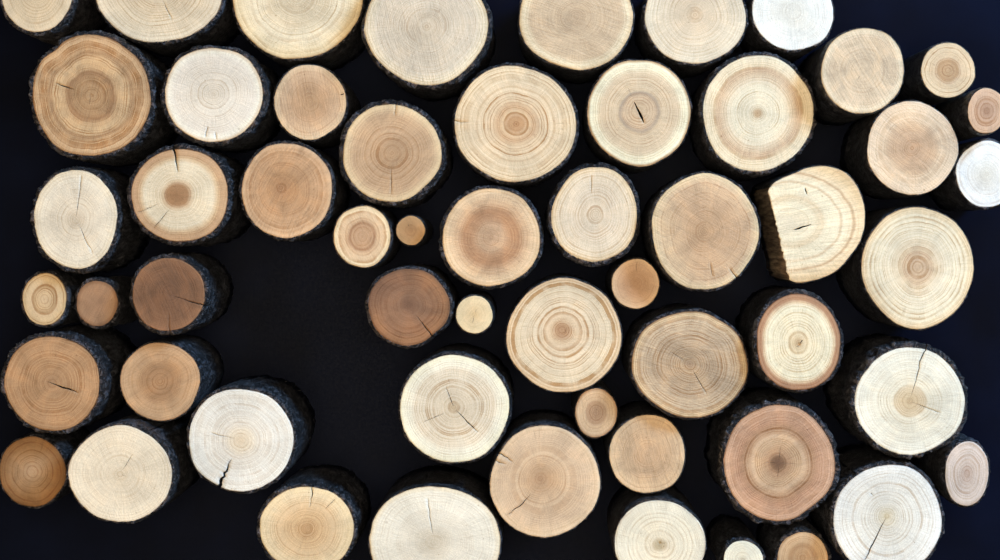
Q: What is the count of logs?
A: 56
